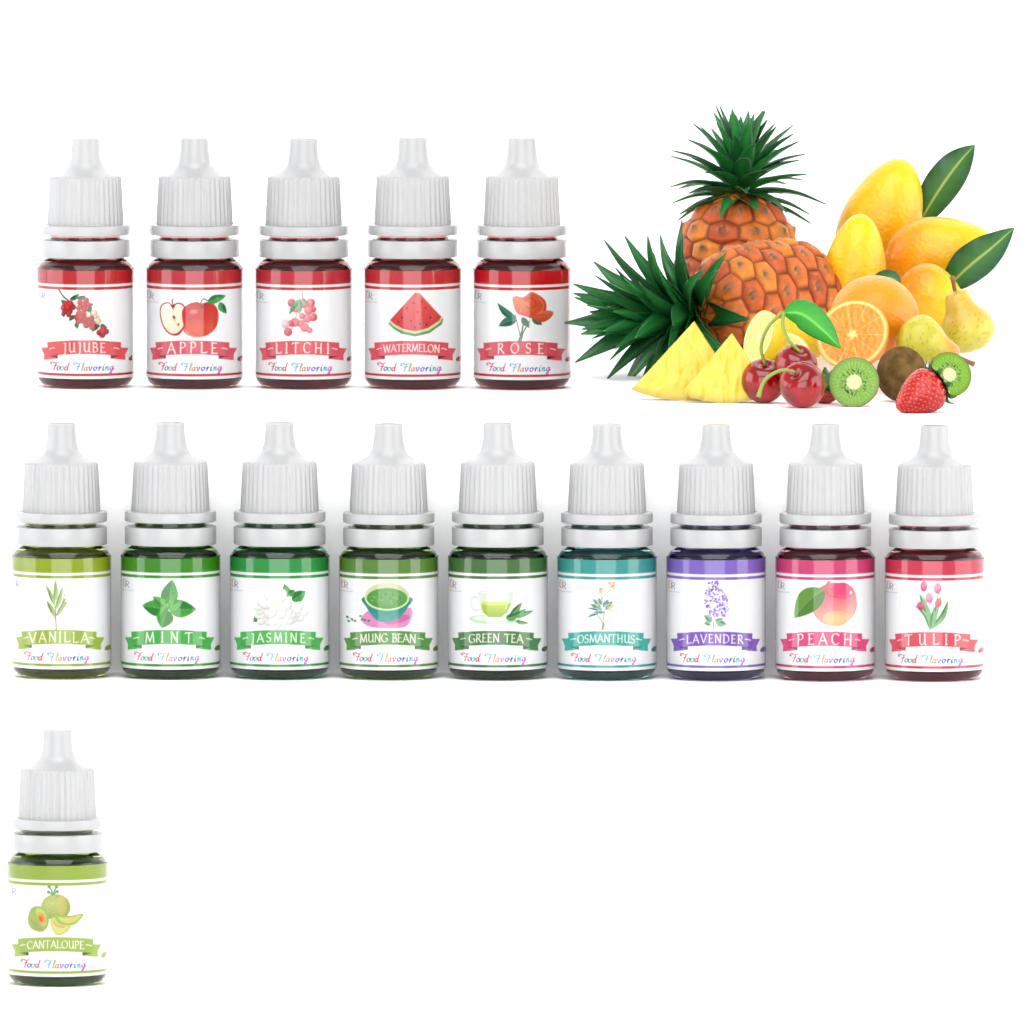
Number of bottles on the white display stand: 15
